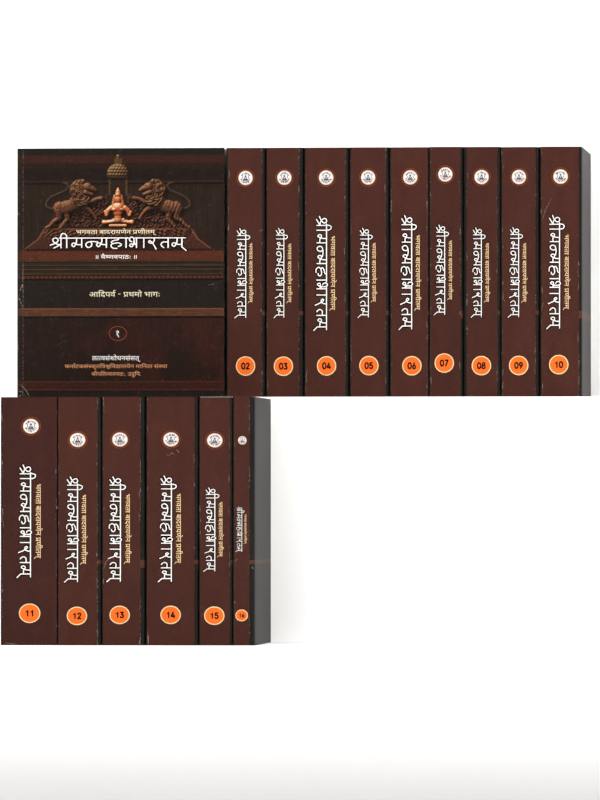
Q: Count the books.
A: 16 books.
